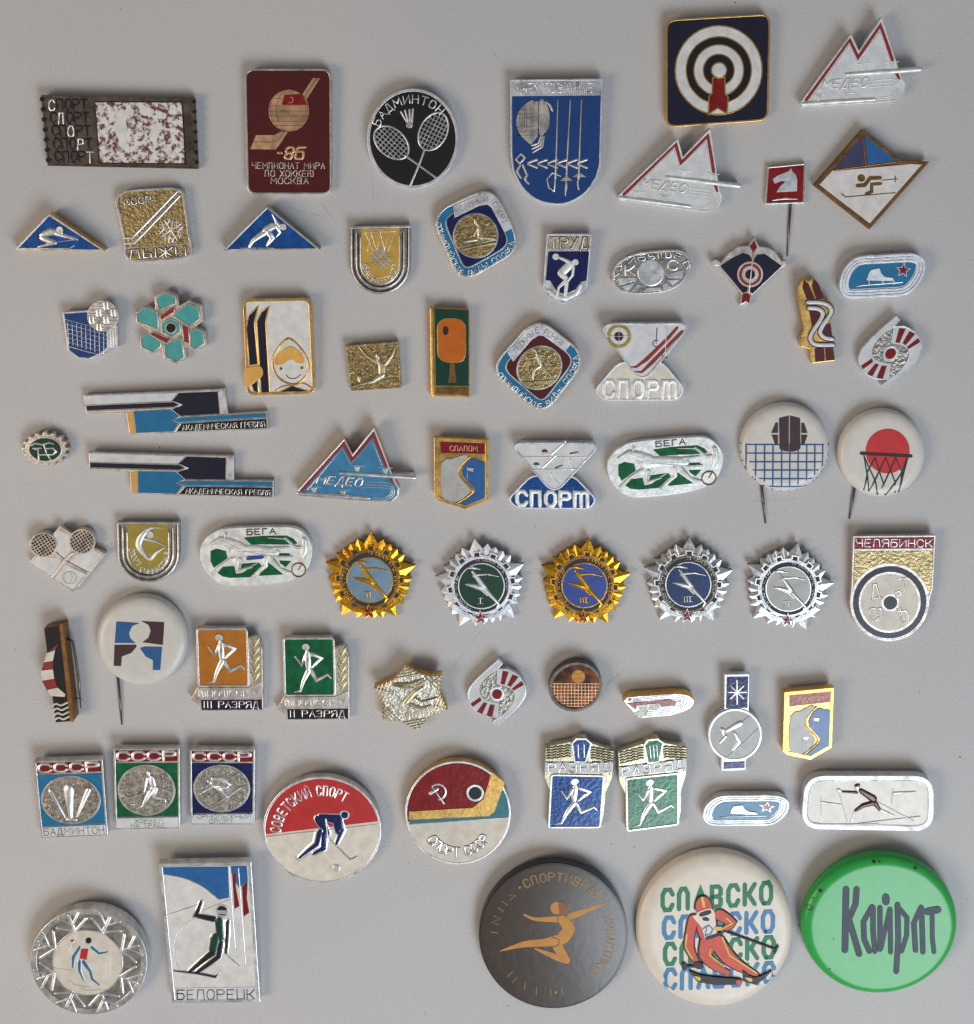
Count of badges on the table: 69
